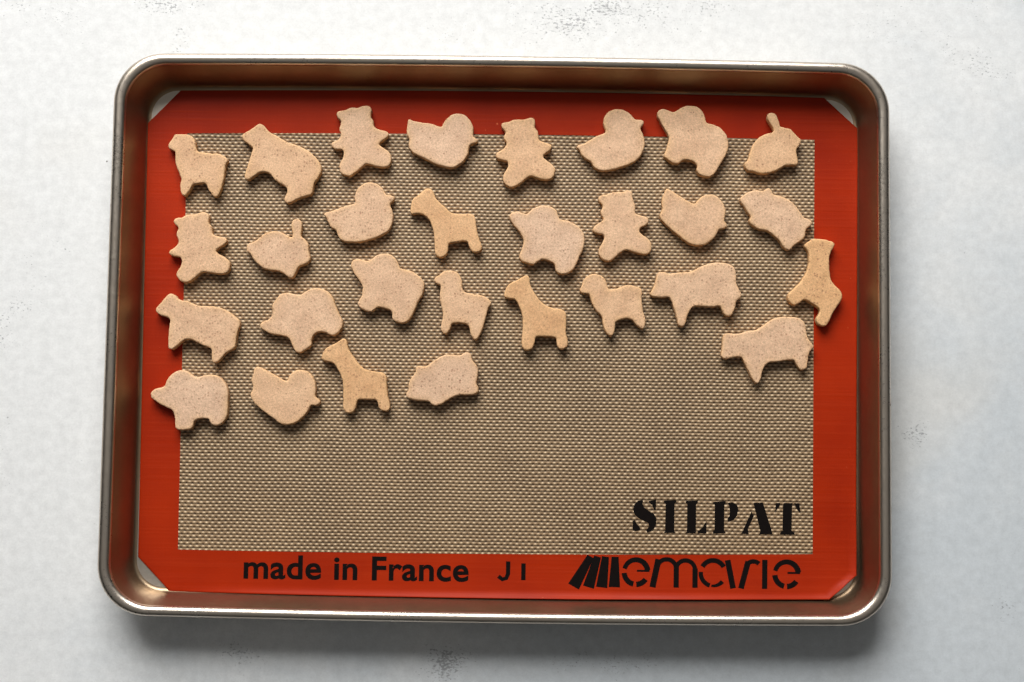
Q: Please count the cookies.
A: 29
